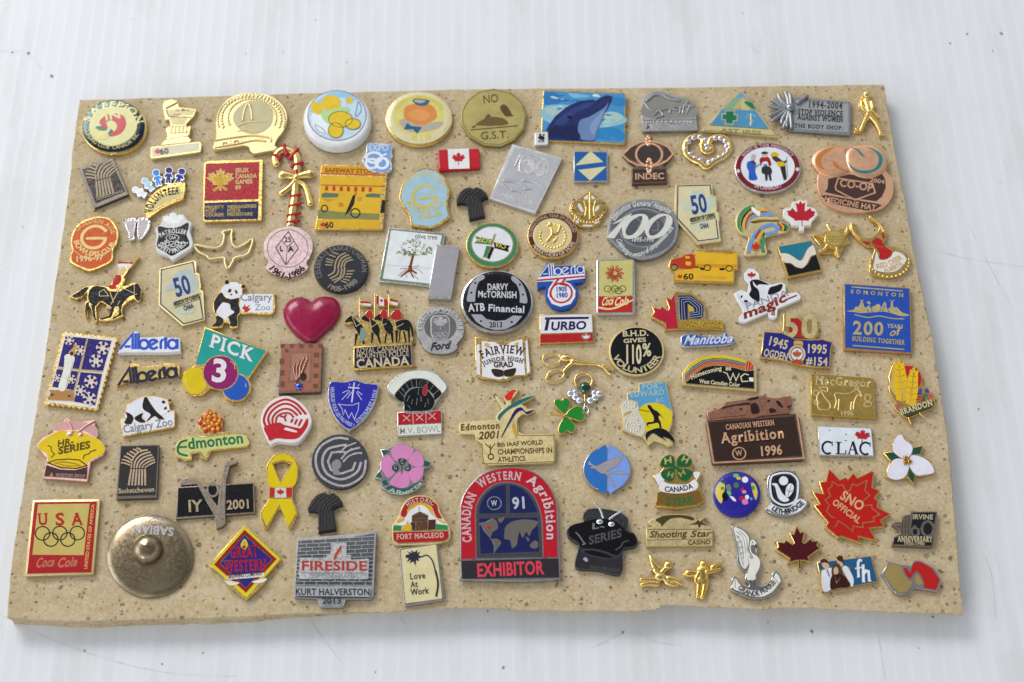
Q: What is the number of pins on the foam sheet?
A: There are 109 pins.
